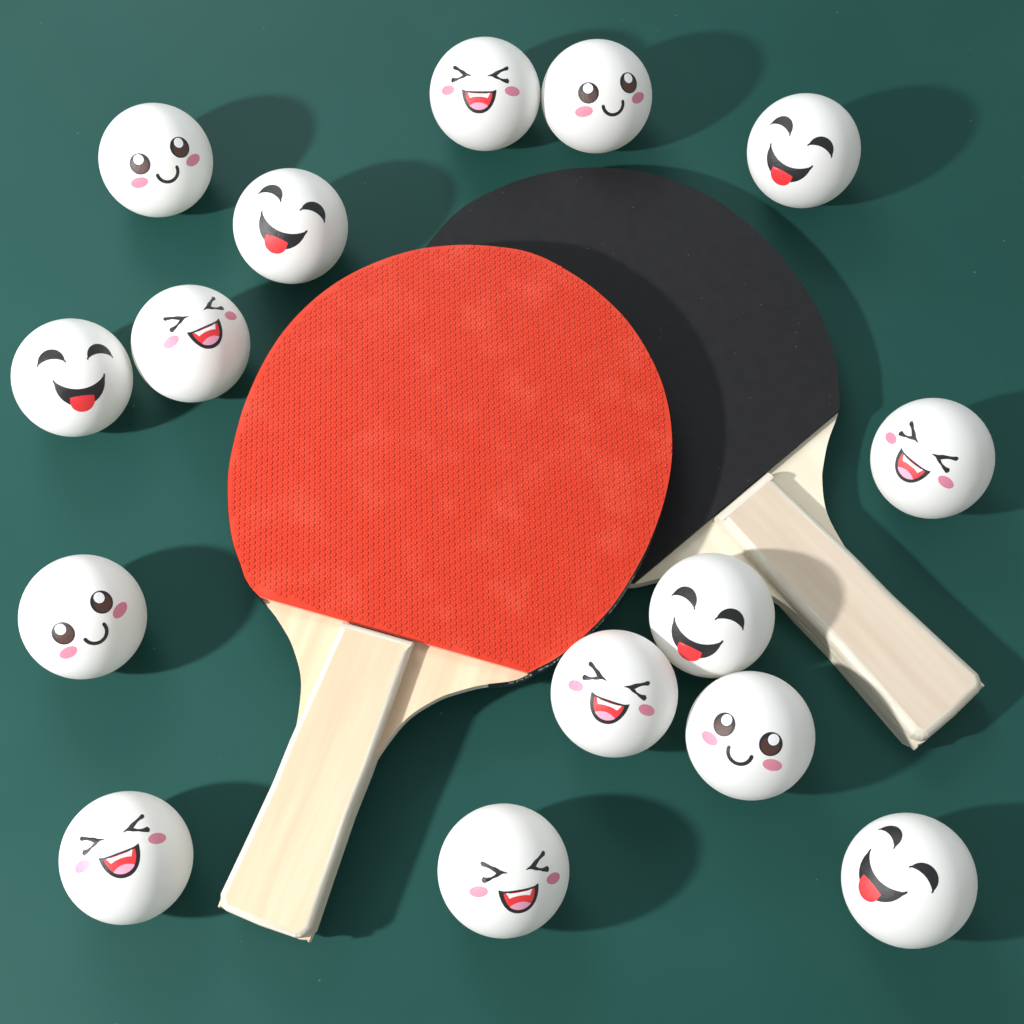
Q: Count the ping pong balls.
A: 15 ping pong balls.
